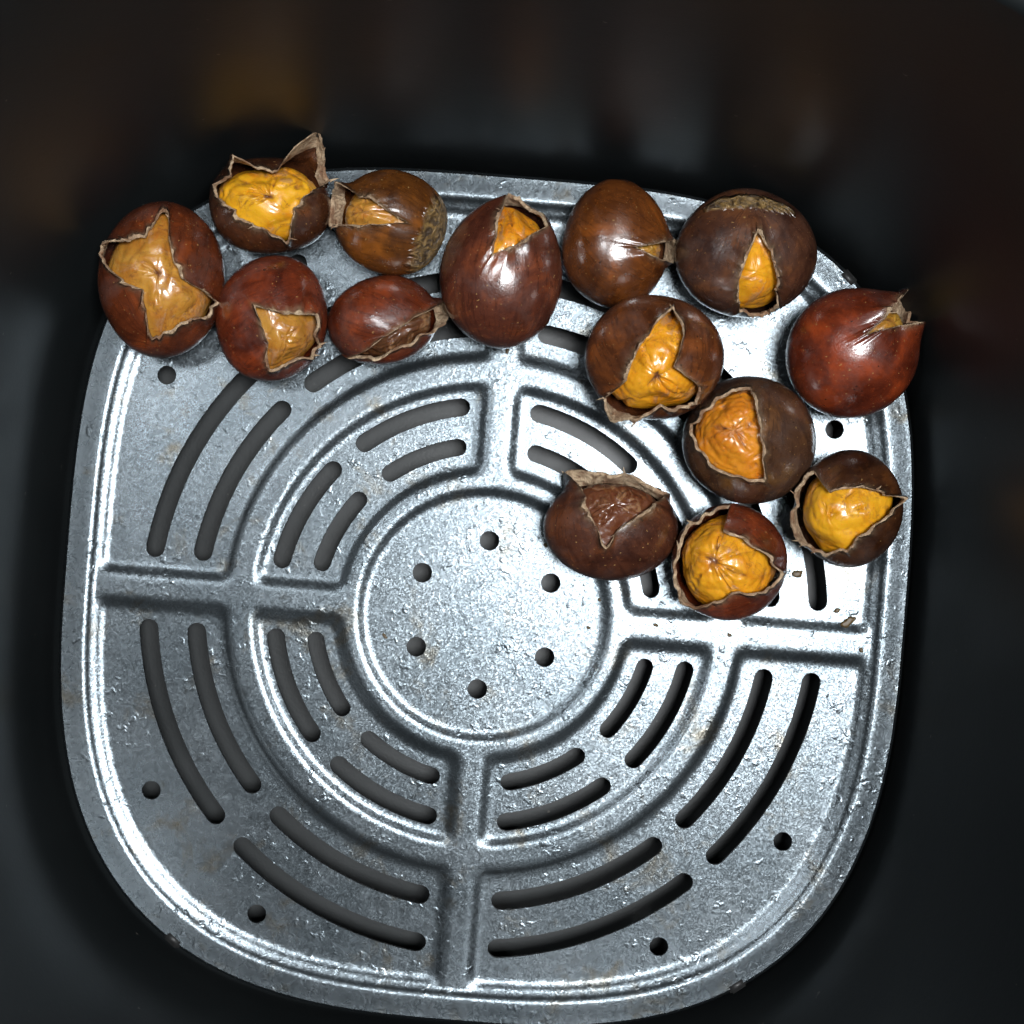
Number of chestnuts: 14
